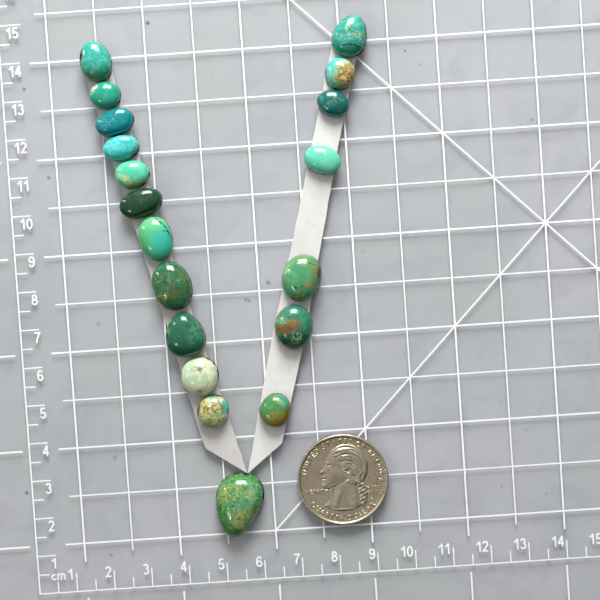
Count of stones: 19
